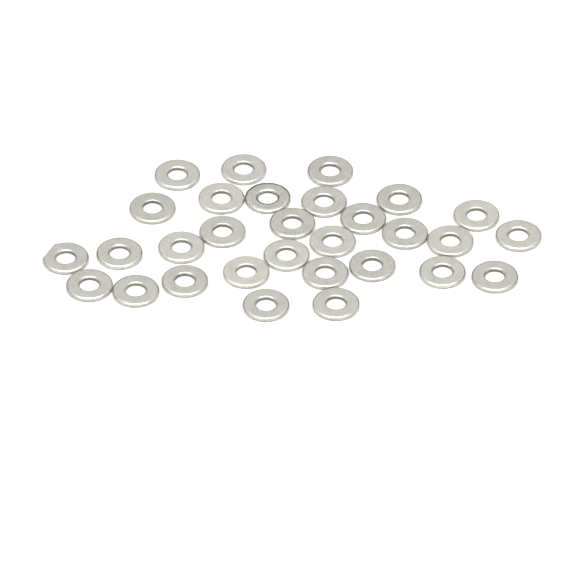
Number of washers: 30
